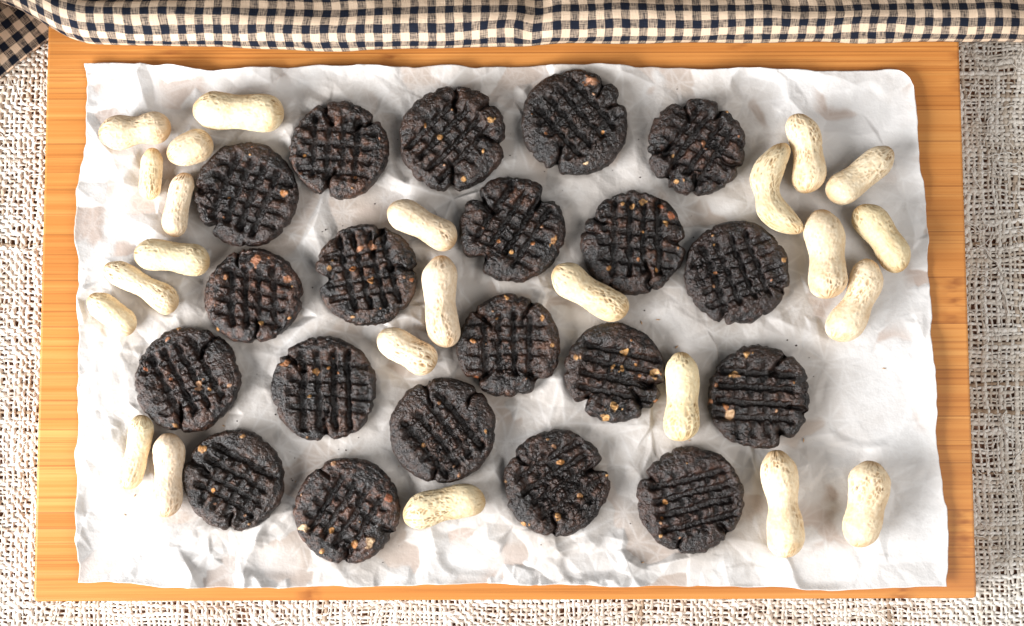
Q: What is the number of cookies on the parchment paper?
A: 20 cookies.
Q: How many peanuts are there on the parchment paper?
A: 24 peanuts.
